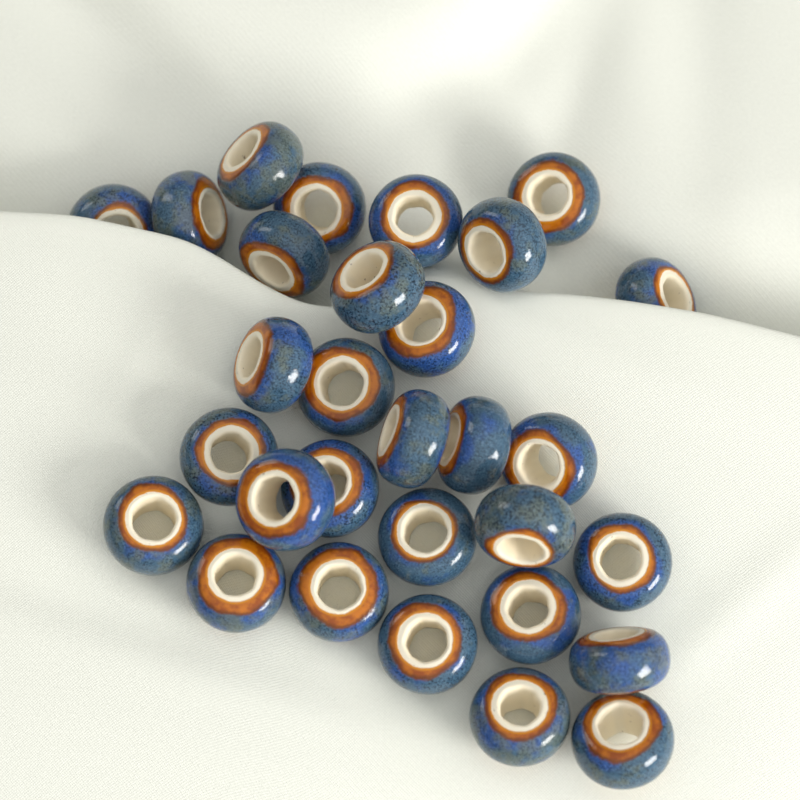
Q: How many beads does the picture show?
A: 30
